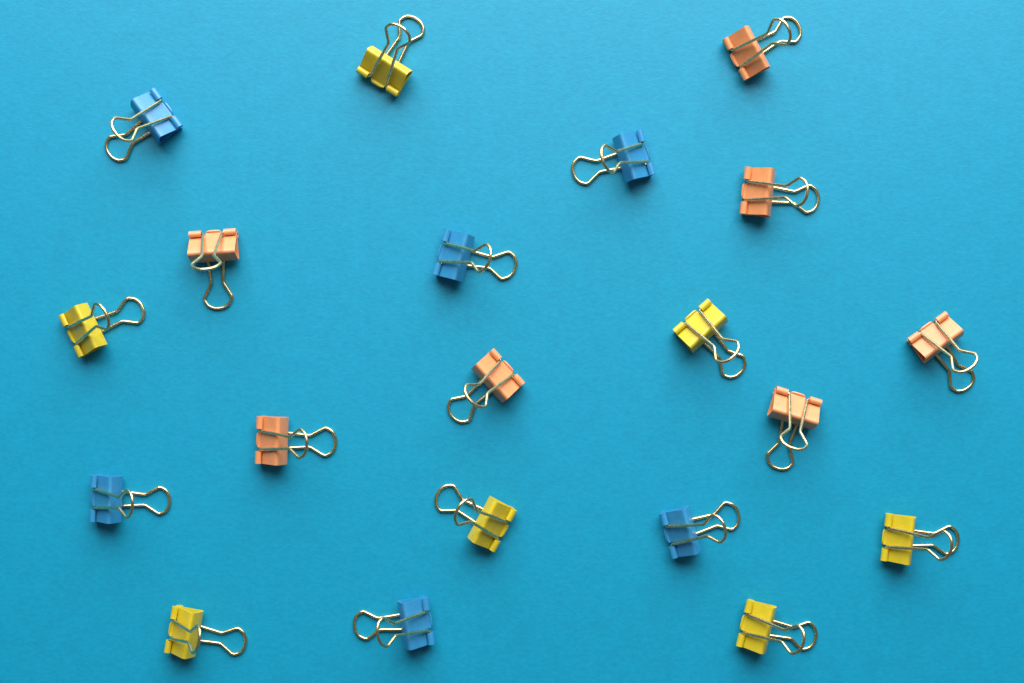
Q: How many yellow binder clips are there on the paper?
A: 7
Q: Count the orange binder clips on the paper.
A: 7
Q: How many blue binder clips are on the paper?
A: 6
